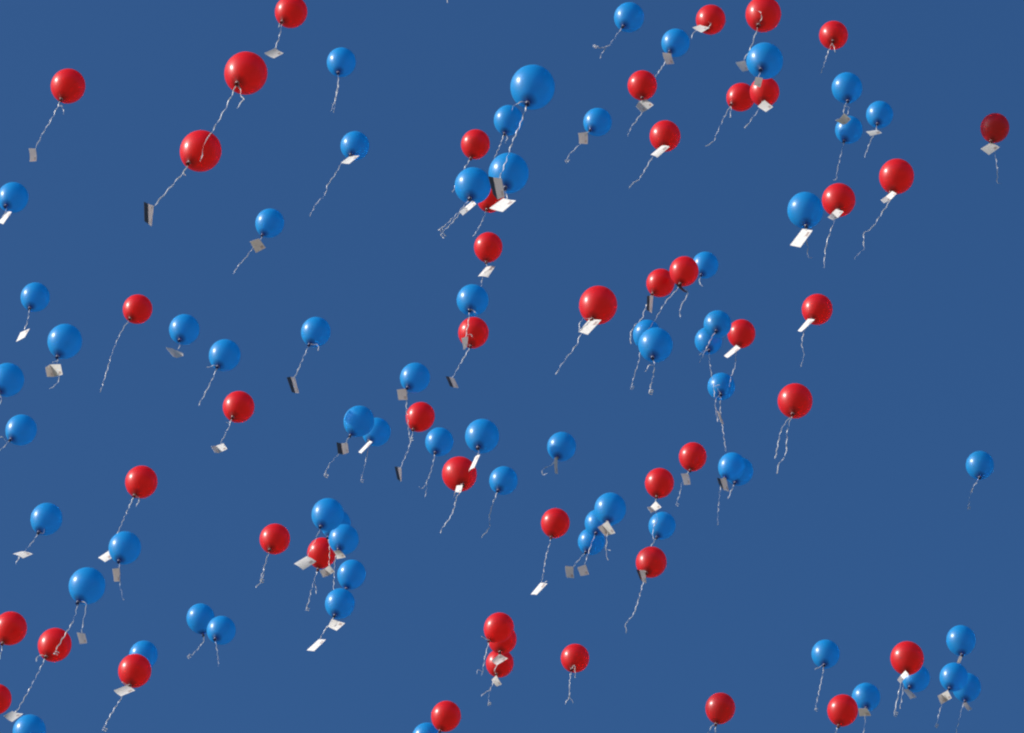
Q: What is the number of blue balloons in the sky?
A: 63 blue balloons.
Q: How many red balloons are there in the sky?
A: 47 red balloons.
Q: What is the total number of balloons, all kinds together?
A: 110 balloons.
